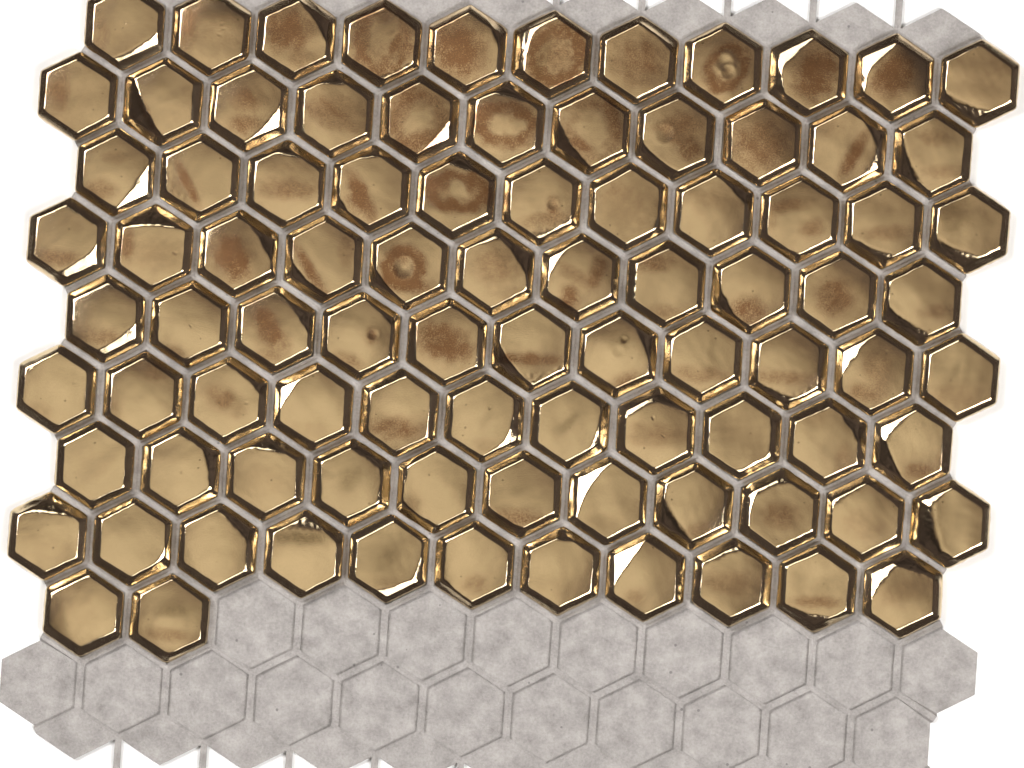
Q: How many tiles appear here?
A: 90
